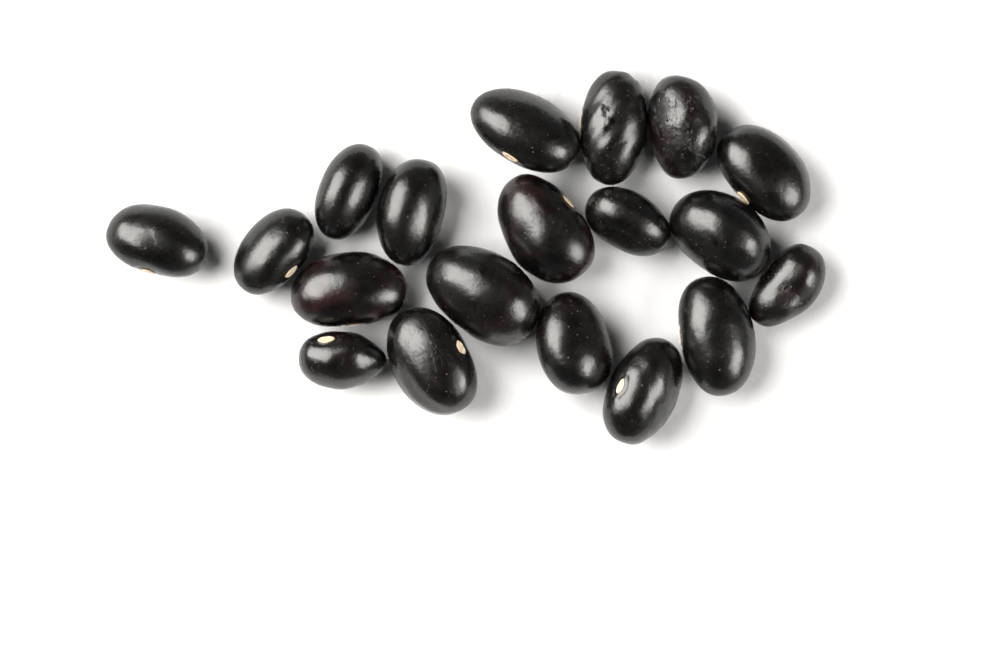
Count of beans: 19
